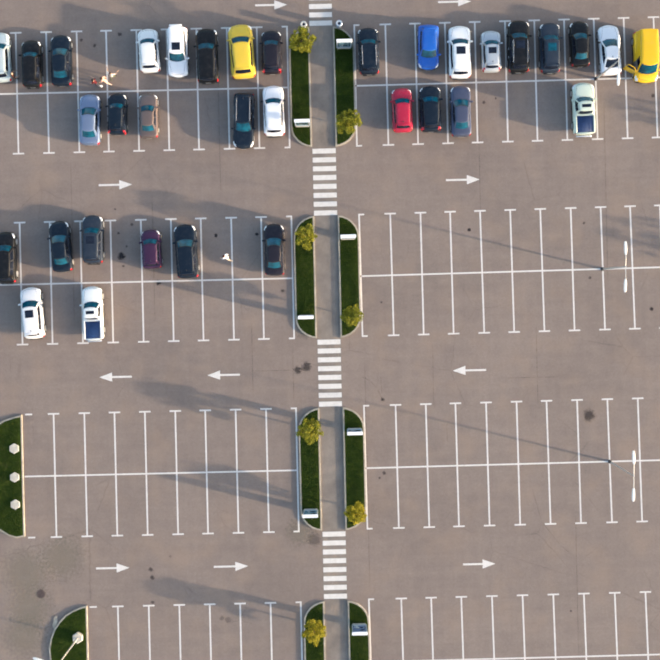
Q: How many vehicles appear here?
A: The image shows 34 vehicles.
